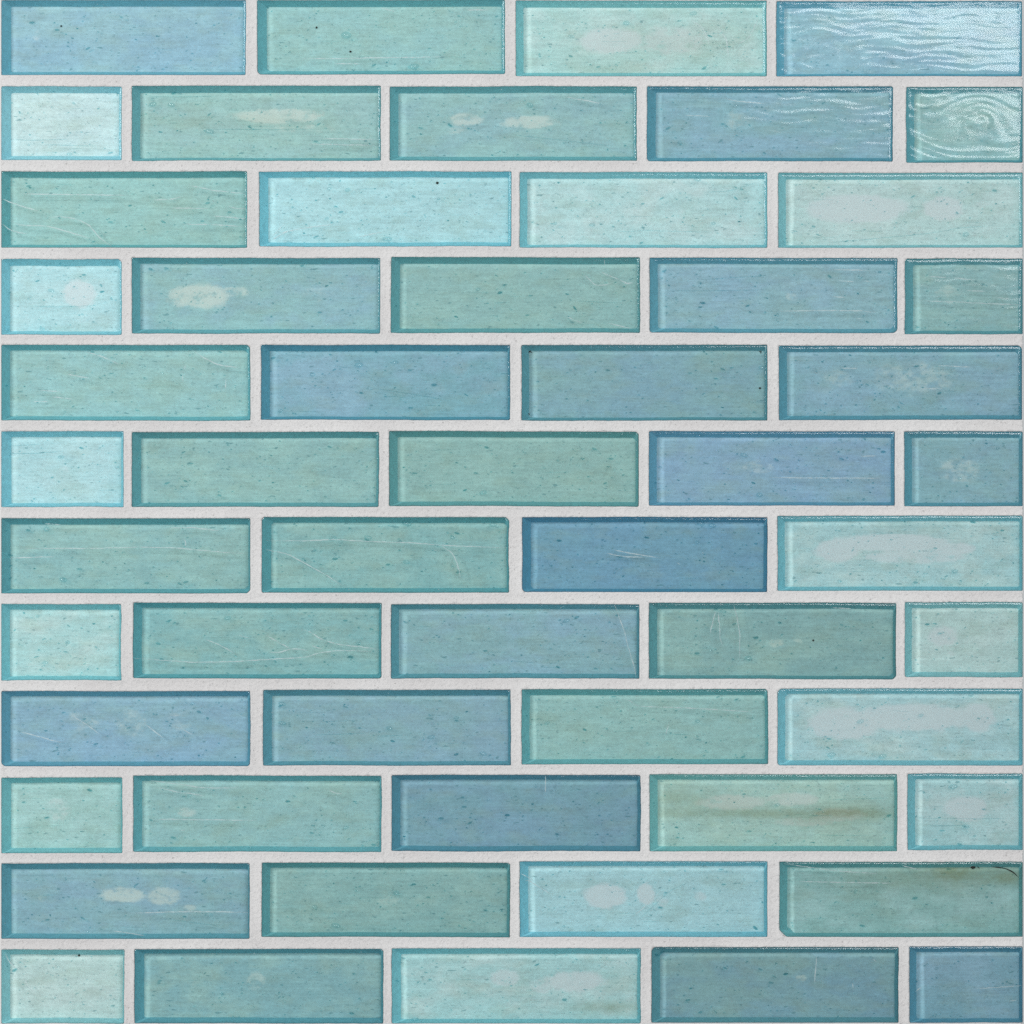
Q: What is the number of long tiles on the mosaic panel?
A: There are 42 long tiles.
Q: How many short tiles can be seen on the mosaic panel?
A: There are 12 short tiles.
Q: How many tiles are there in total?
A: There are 54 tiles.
